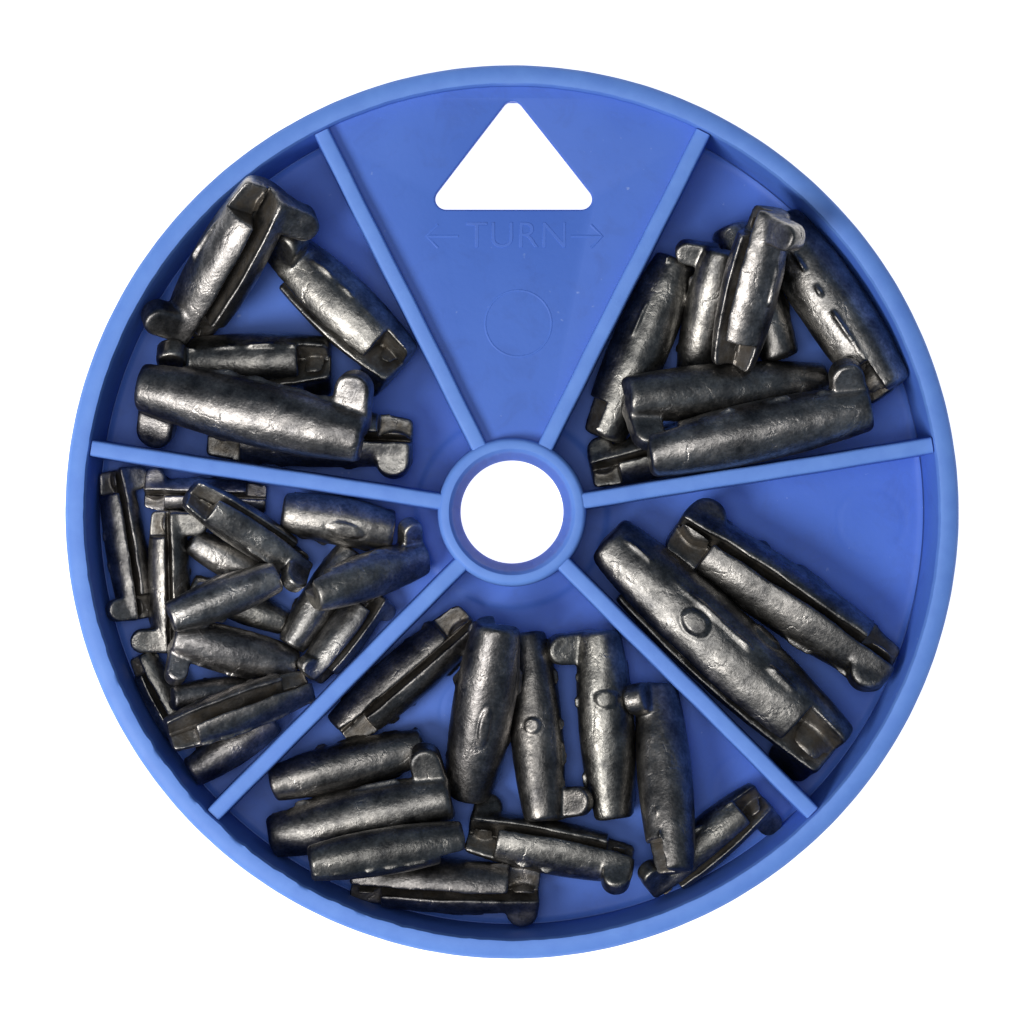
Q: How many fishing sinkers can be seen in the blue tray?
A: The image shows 42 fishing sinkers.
